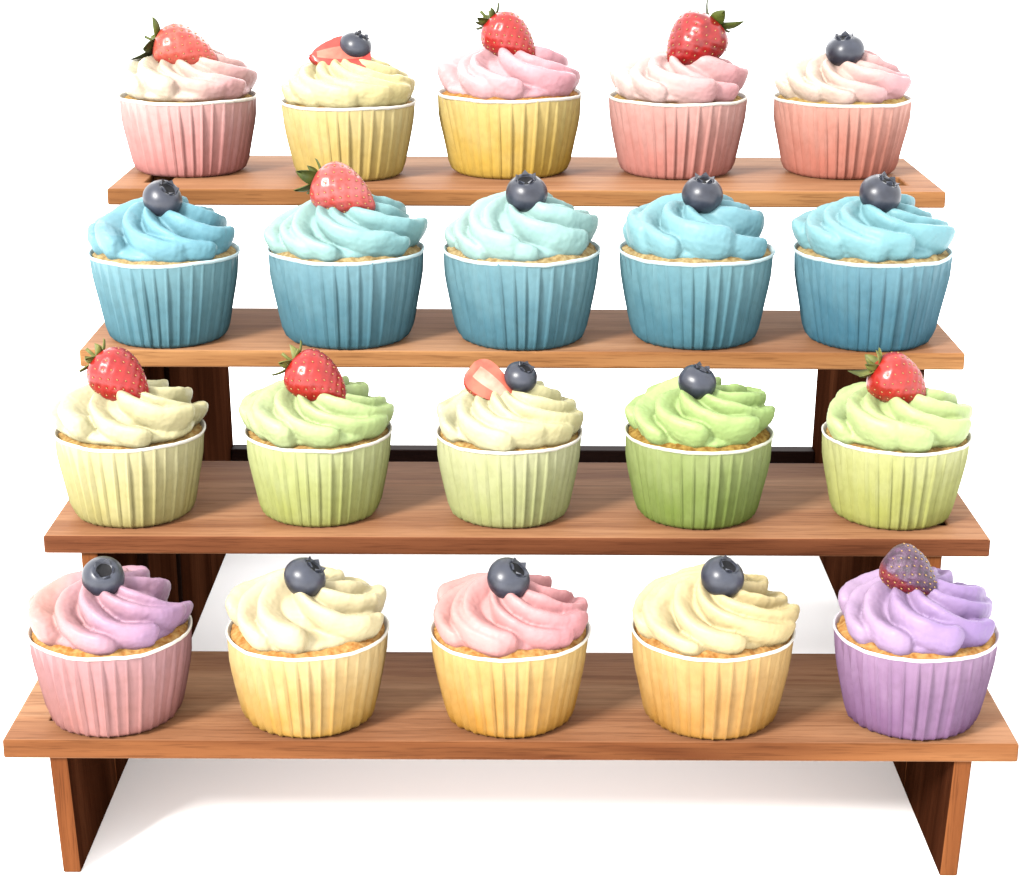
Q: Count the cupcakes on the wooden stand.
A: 20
